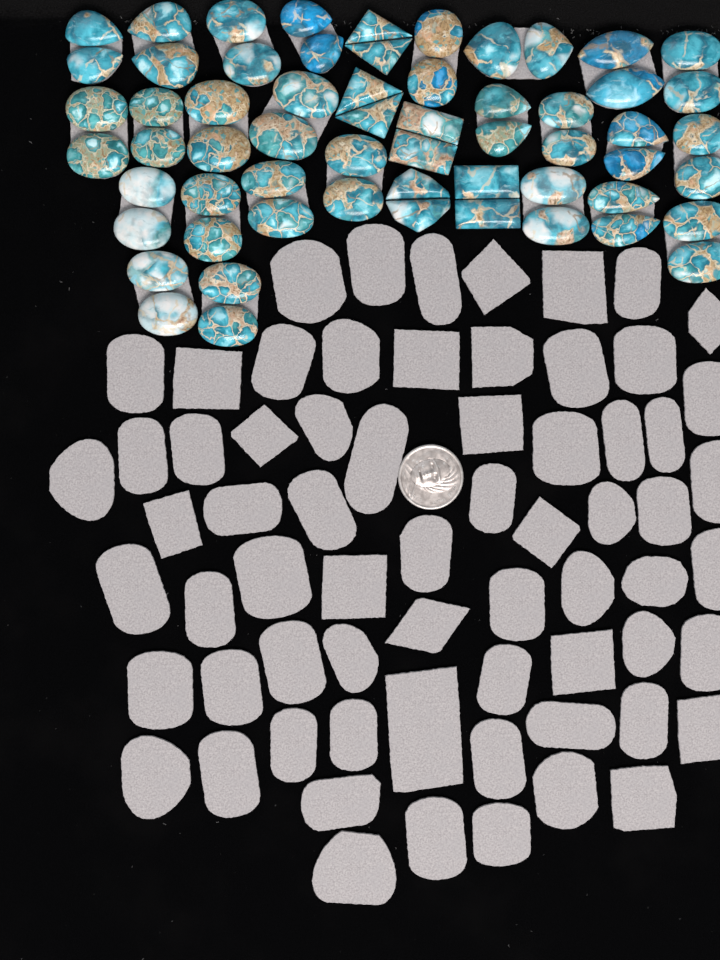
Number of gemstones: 60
